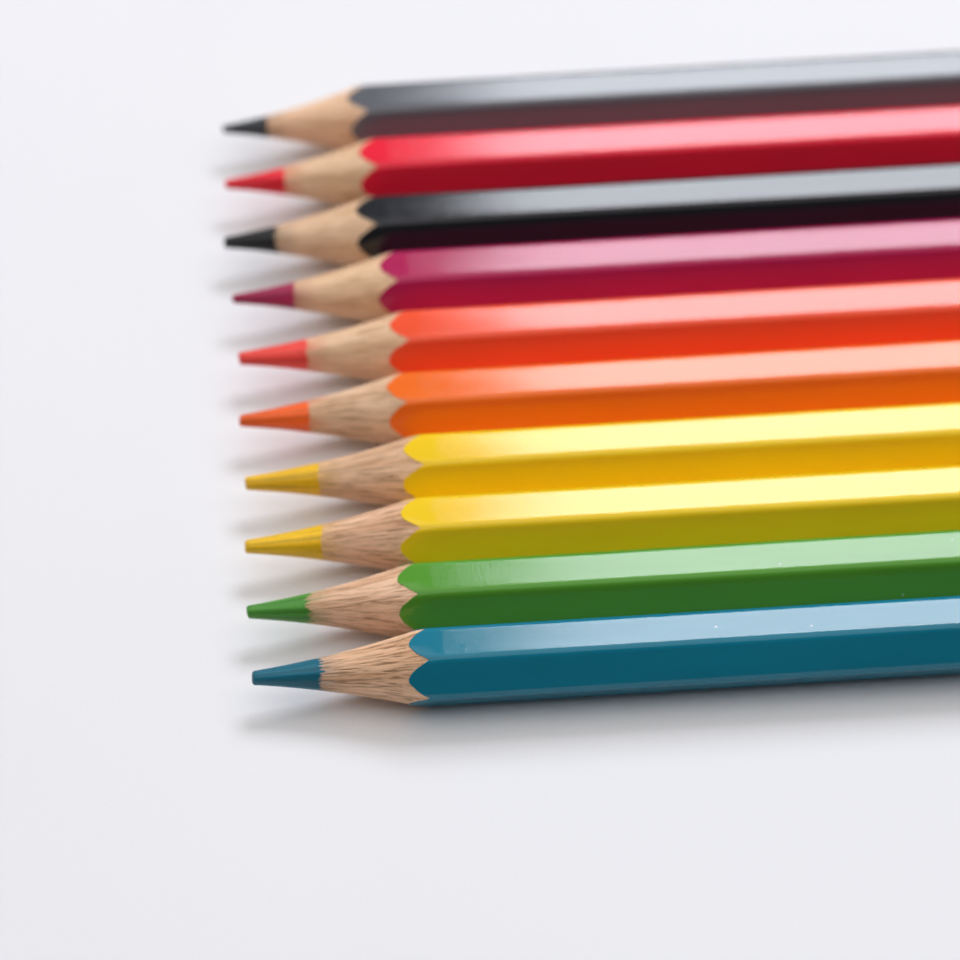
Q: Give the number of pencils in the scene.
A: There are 10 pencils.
